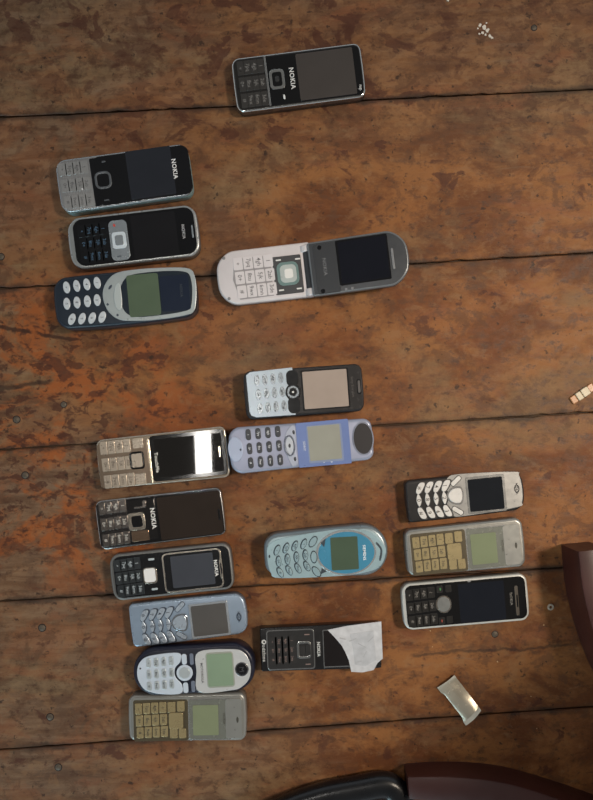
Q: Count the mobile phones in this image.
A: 18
